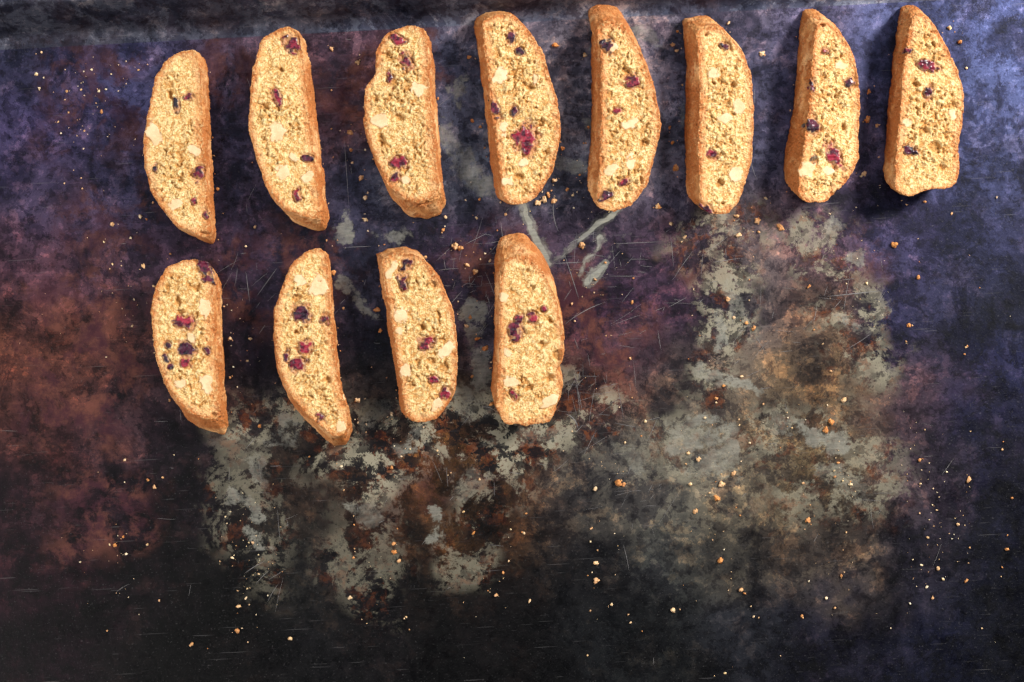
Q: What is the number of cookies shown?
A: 12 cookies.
